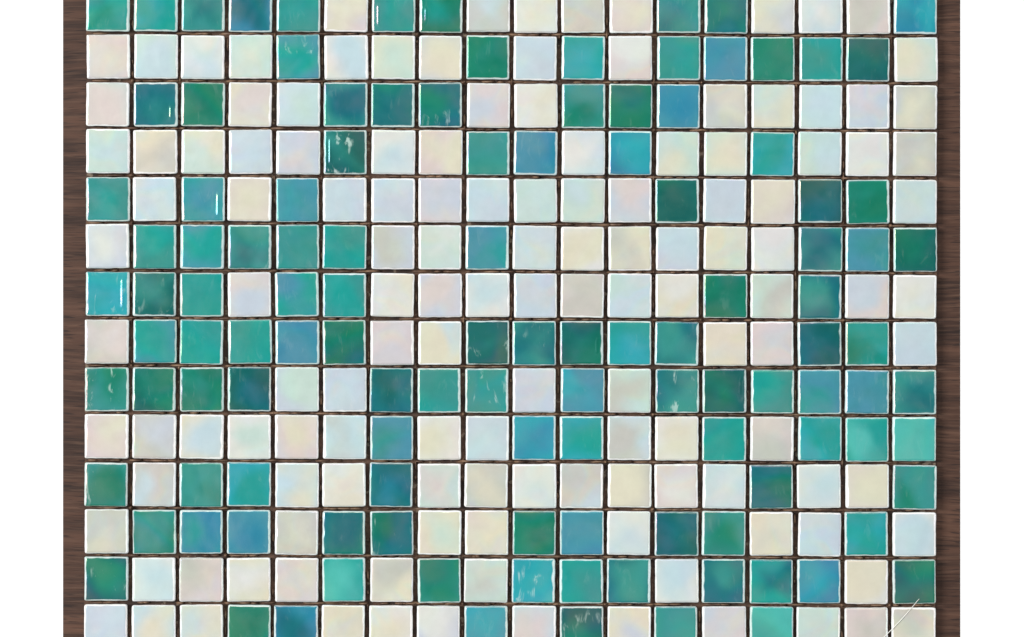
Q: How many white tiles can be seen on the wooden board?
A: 134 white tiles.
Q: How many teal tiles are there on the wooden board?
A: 118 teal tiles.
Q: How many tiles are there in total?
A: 252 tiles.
